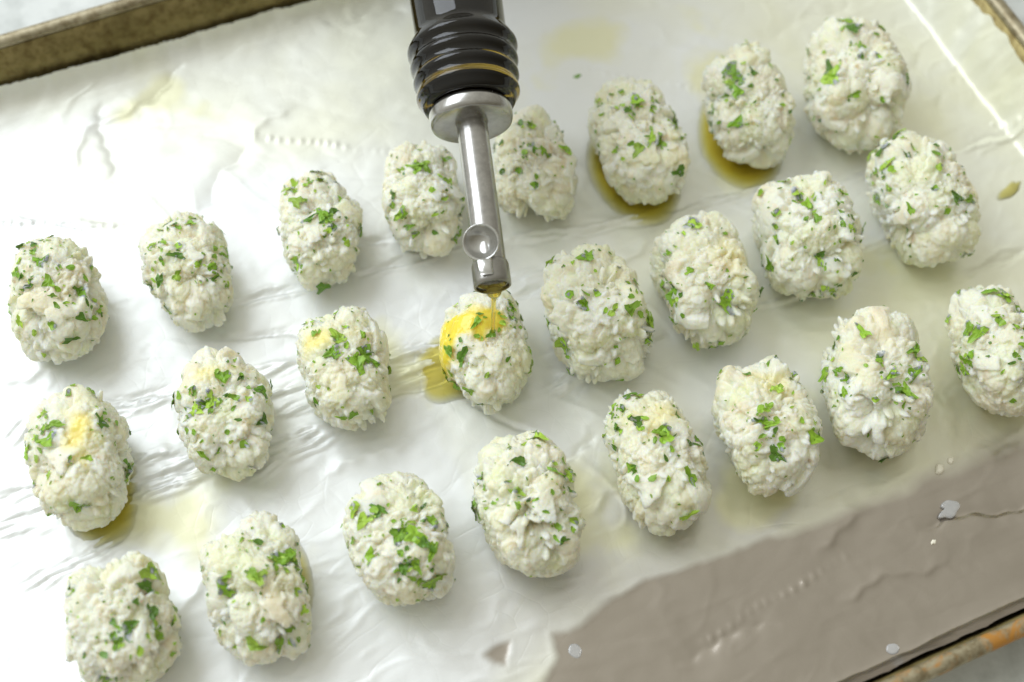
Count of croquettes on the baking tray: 24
